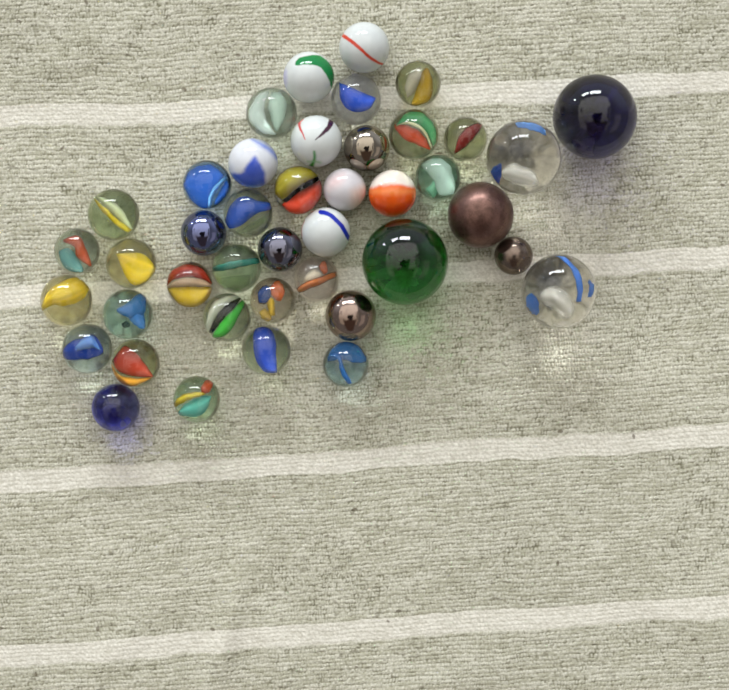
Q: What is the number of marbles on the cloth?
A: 42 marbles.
